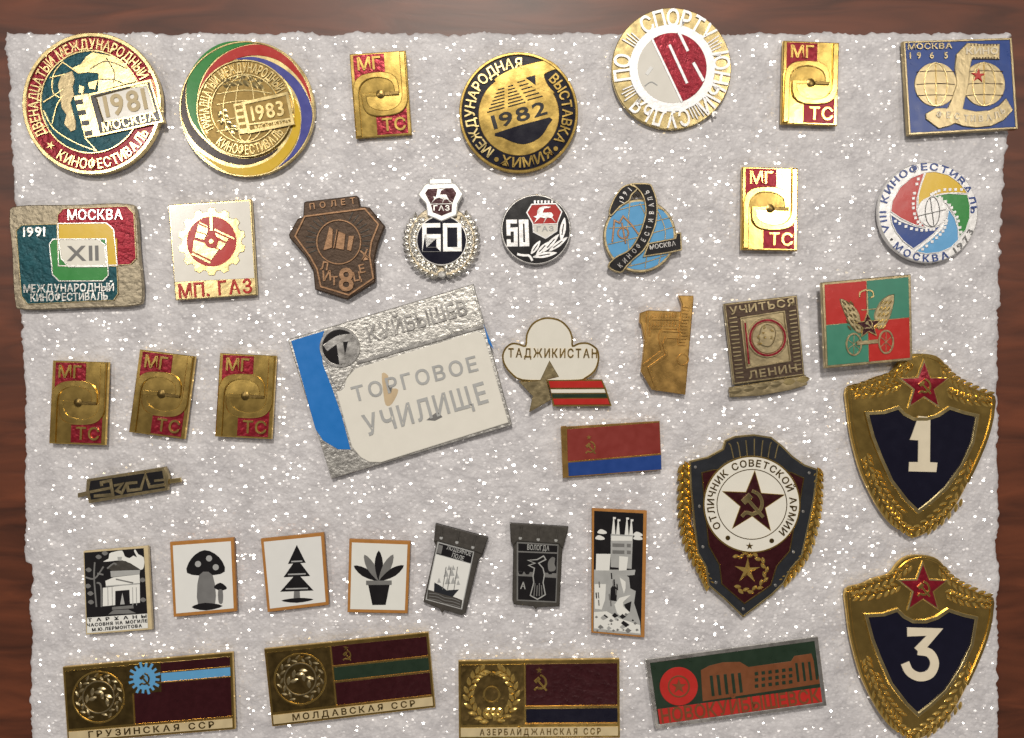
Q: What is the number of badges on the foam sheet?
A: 39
